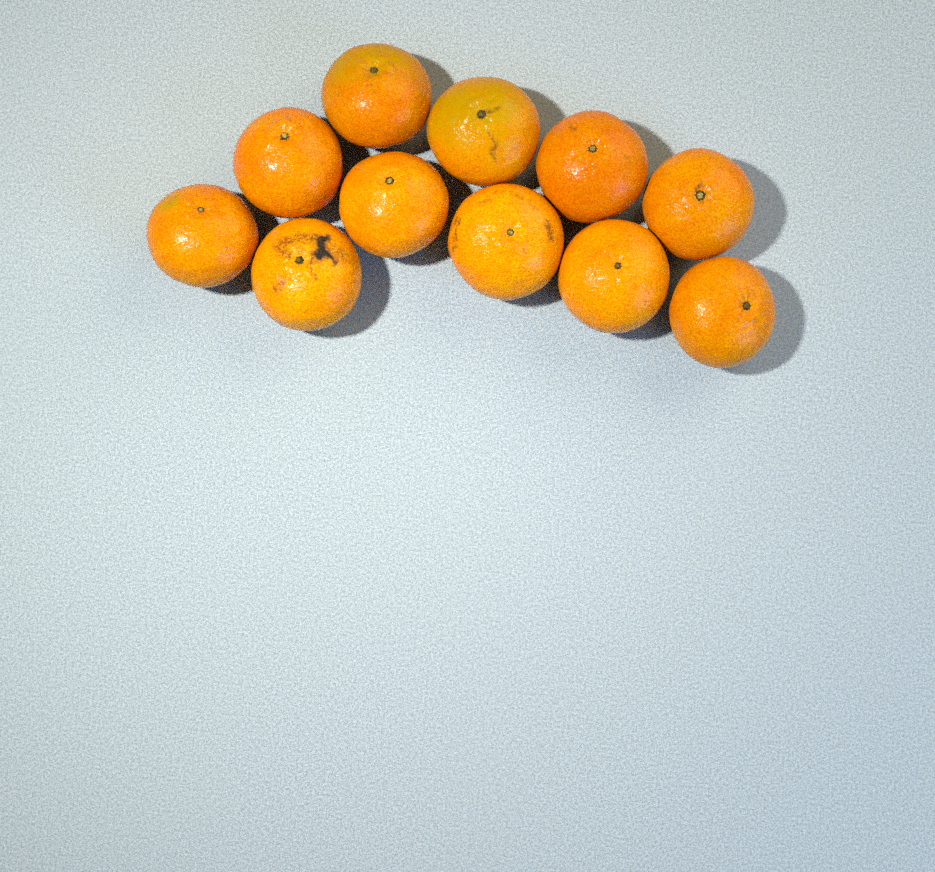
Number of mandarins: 11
